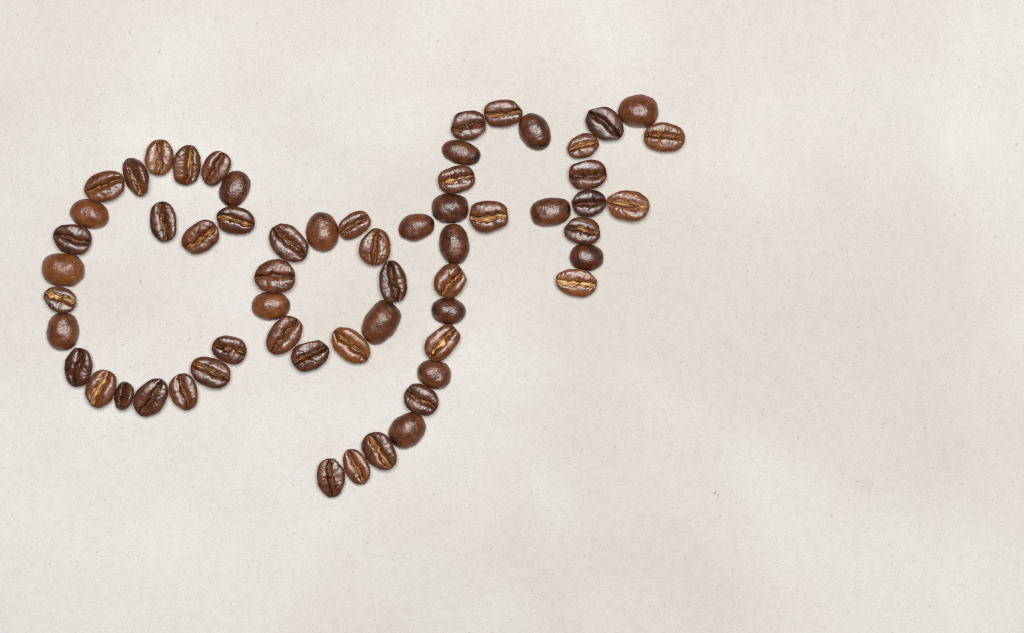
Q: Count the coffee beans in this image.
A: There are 61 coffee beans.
